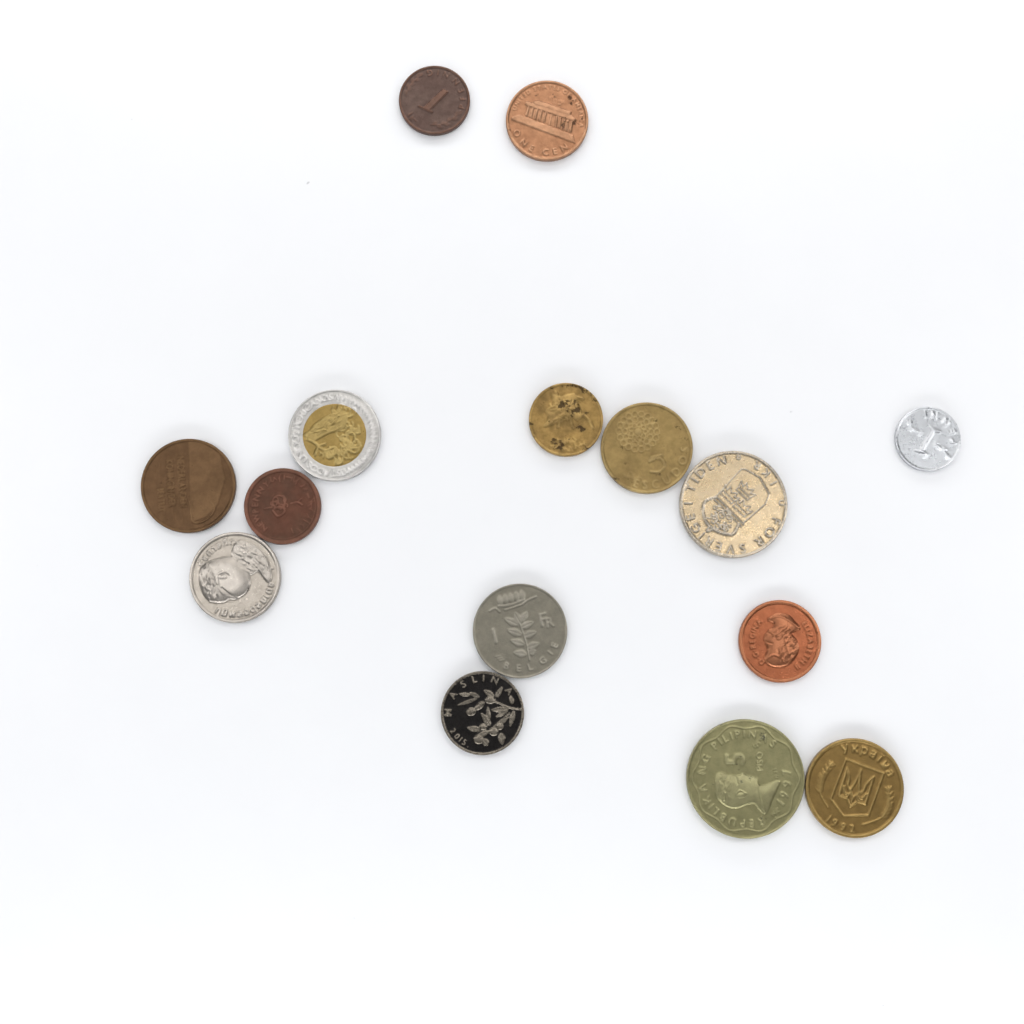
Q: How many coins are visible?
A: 15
